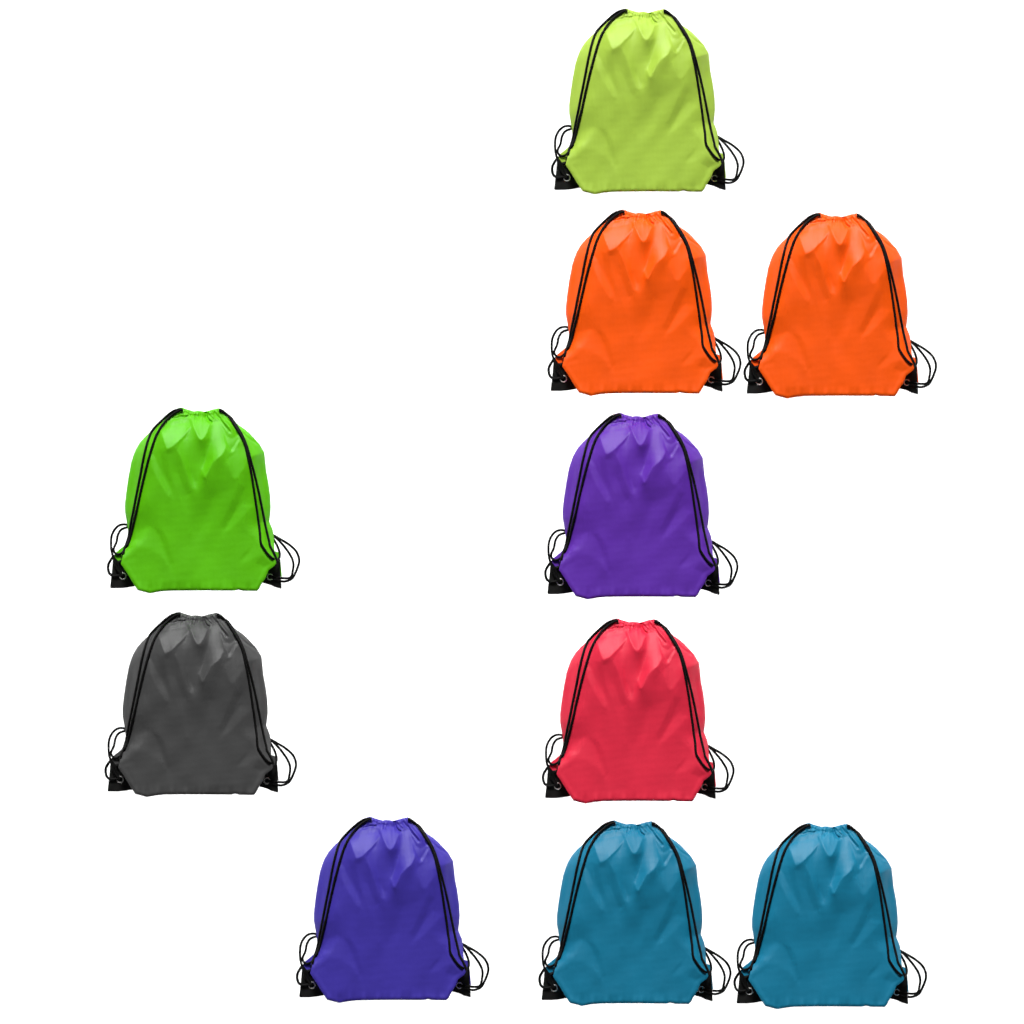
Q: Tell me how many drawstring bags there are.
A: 10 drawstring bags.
